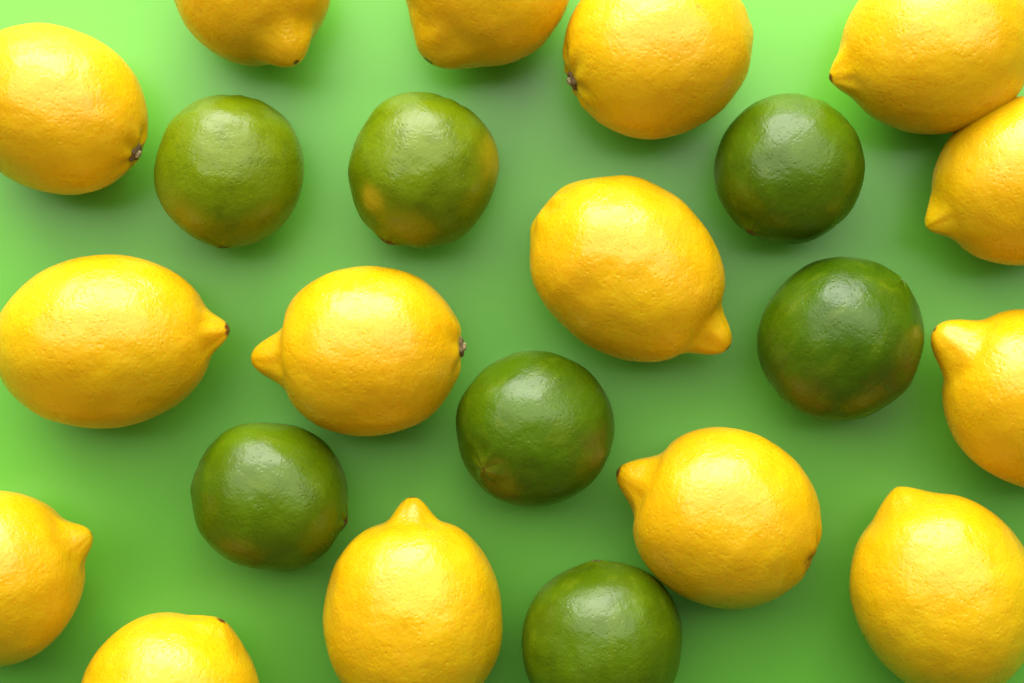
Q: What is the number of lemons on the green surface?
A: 15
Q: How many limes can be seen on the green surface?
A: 7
